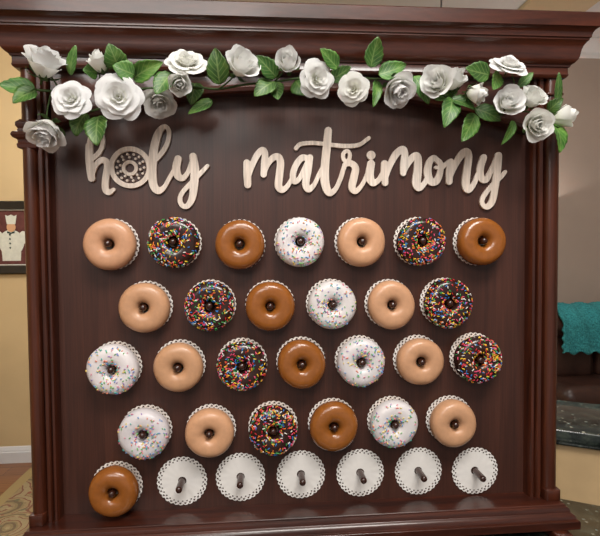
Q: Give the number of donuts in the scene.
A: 27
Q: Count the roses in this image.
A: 21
